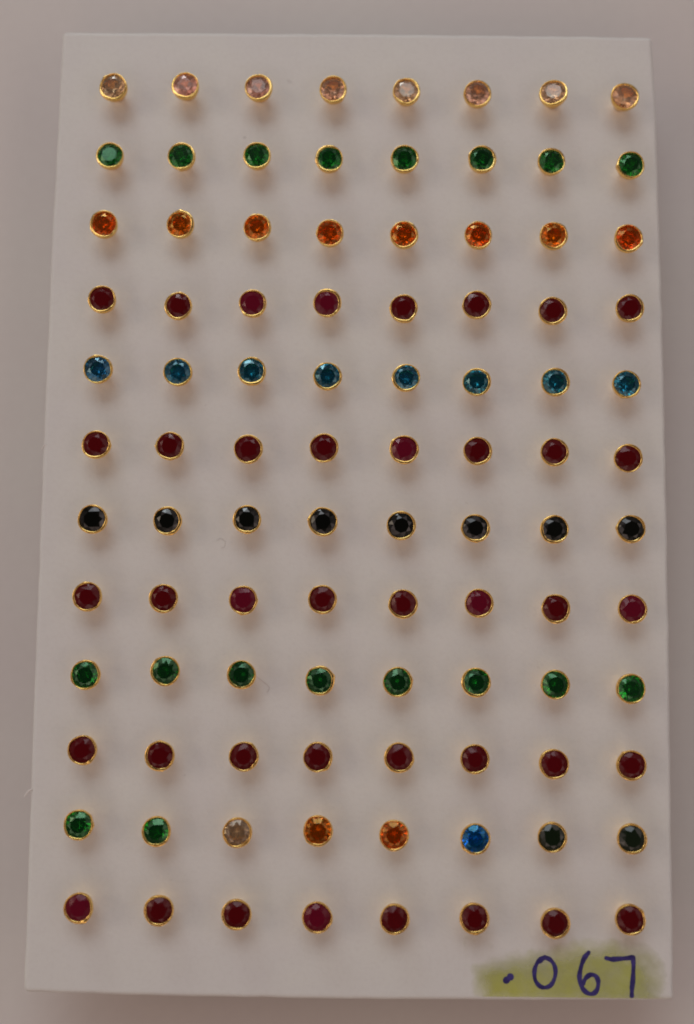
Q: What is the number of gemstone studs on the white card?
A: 96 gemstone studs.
